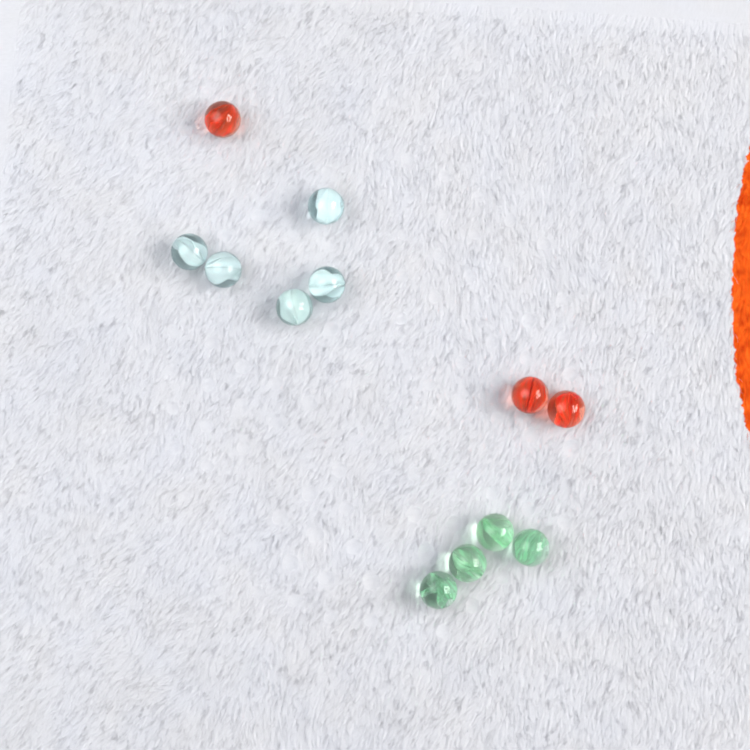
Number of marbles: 12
